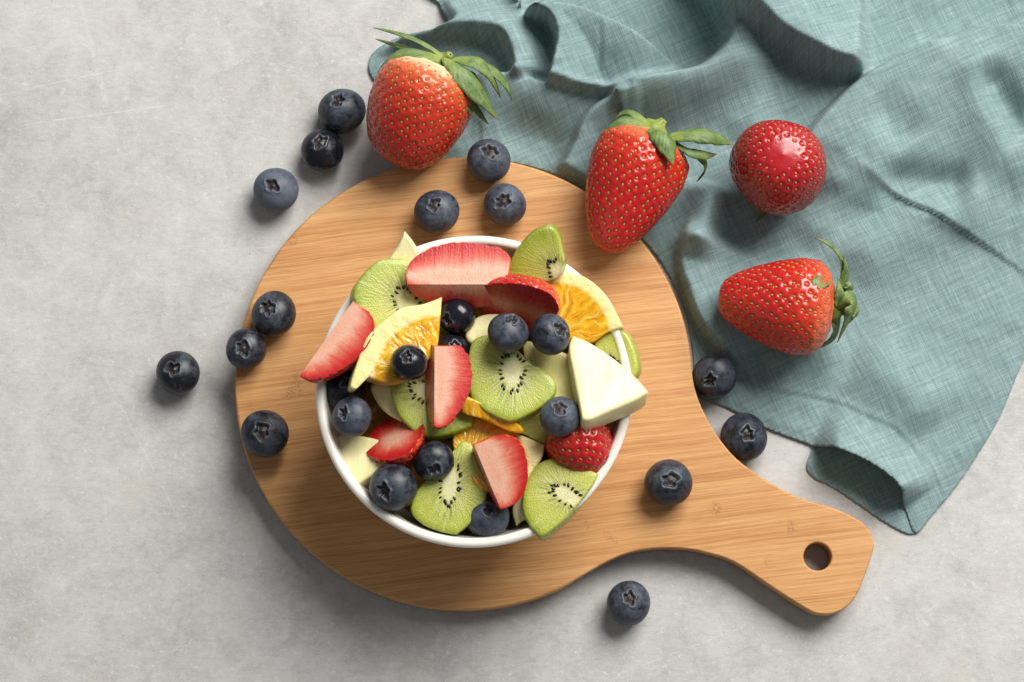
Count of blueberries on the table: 25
